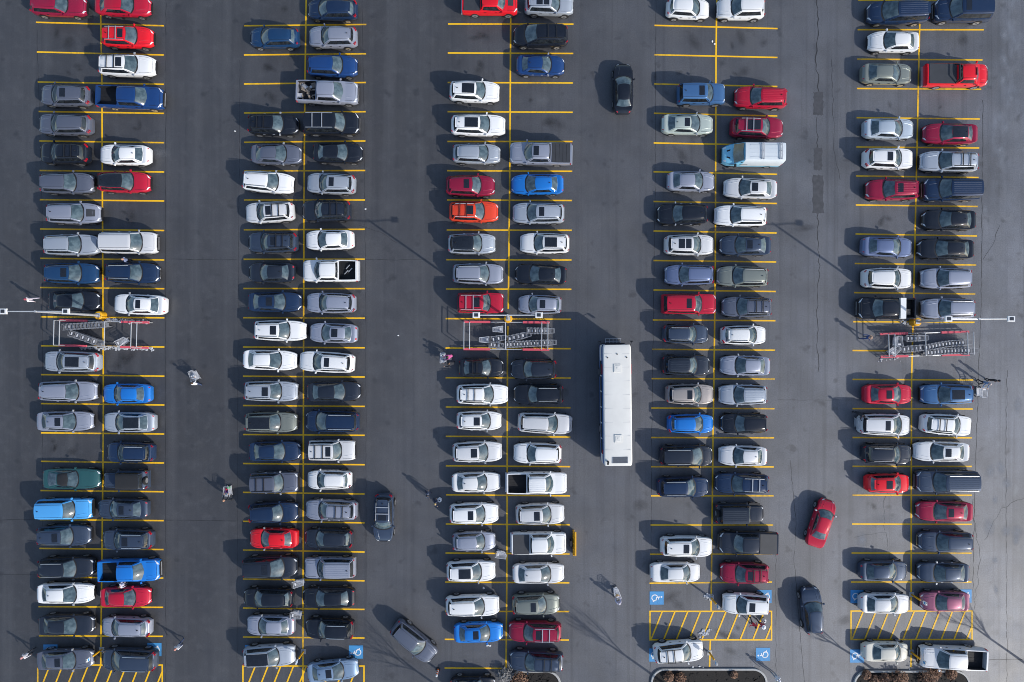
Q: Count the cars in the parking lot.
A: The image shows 183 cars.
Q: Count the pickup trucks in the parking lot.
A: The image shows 12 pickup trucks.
